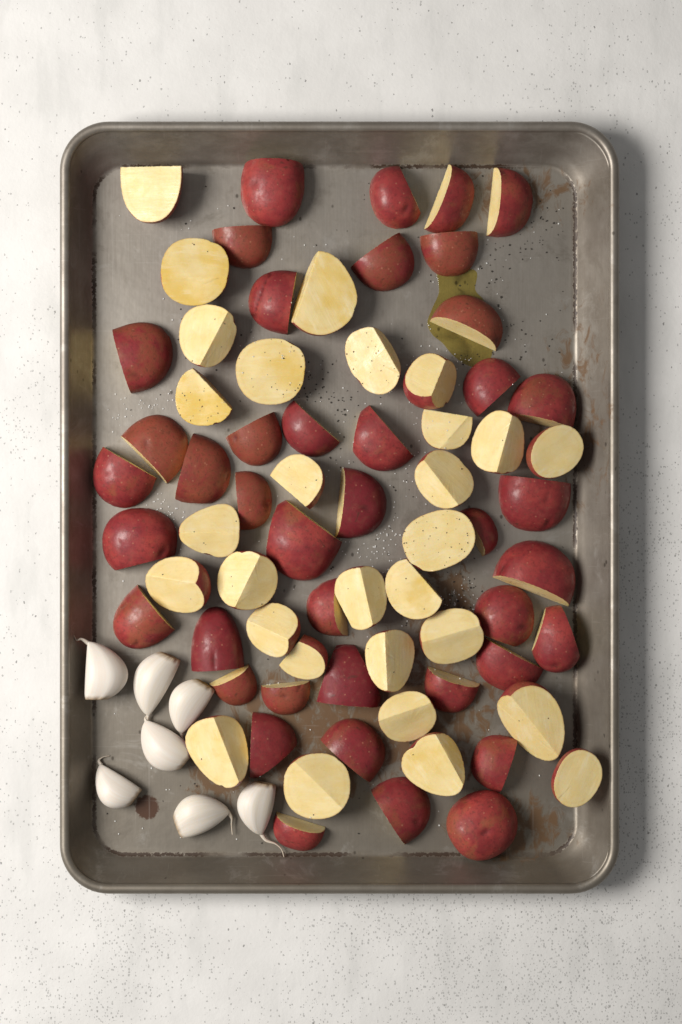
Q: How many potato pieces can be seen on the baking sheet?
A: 70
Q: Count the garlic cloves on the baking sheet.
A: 7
